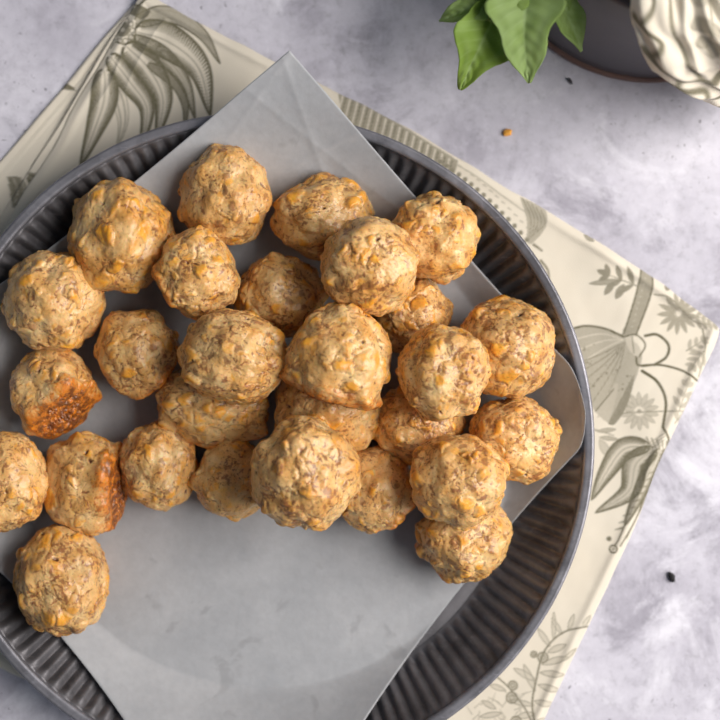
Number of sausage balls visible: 28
